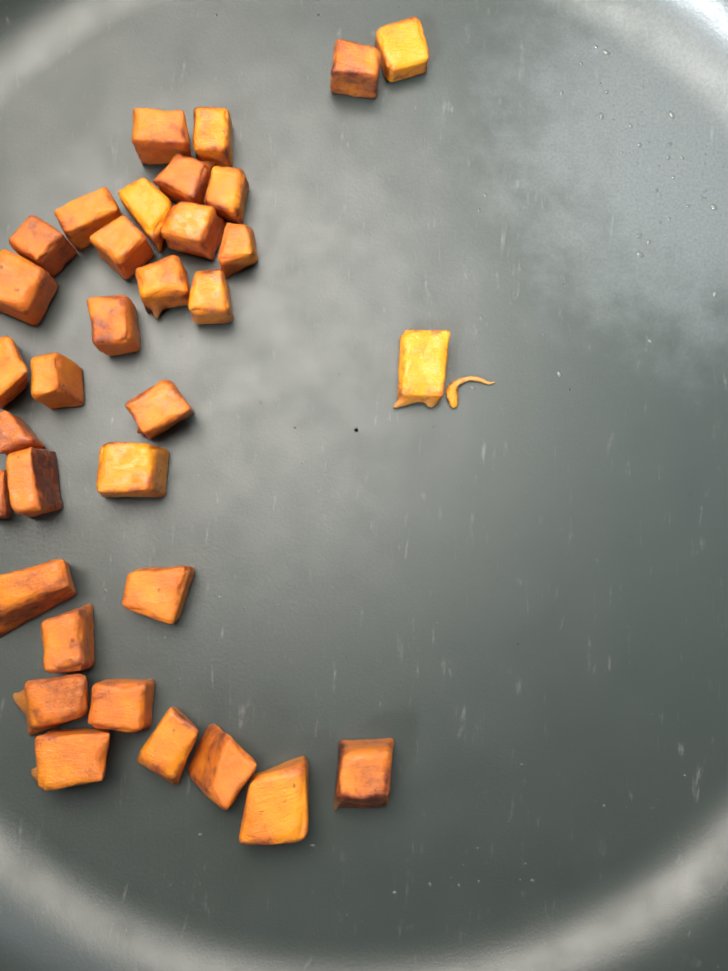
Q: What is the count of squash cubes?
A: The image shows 34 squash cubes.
